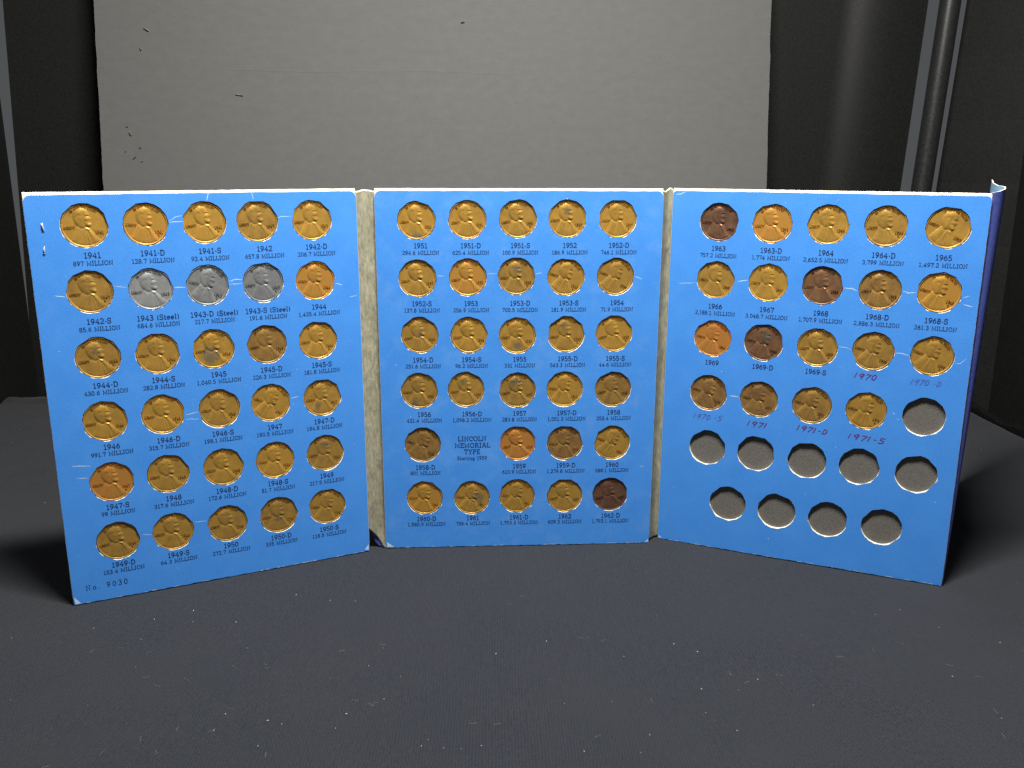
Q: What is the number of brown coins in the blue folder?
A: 75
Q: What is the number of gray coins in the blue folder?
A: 3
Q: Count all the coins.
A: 78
